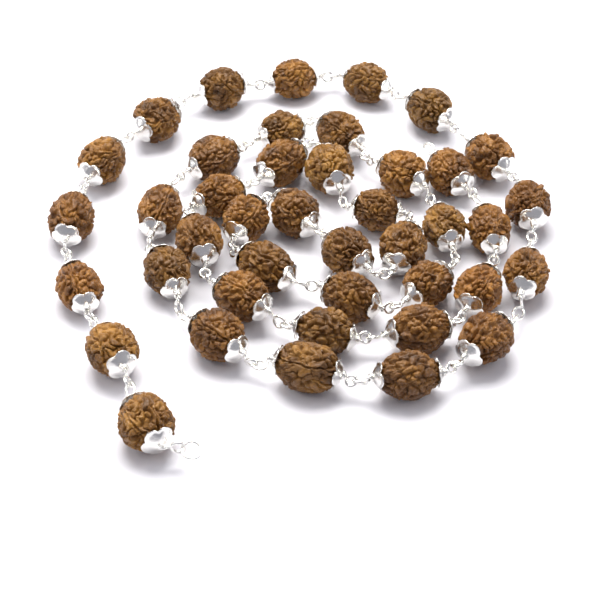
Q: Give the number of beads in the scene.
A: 42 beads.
